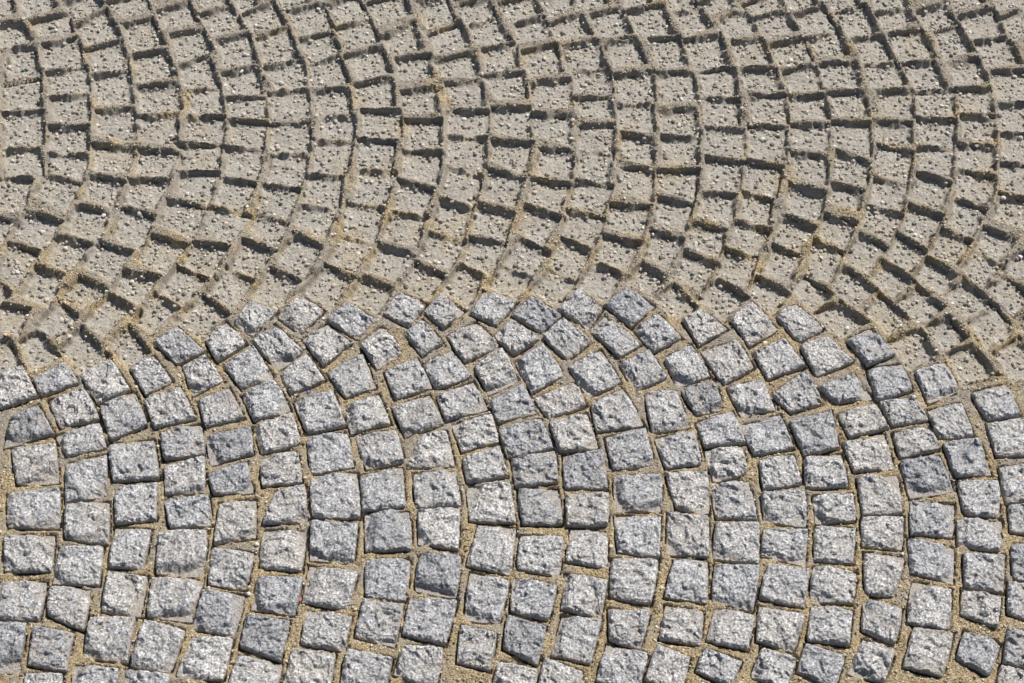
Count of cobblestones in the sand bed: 200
